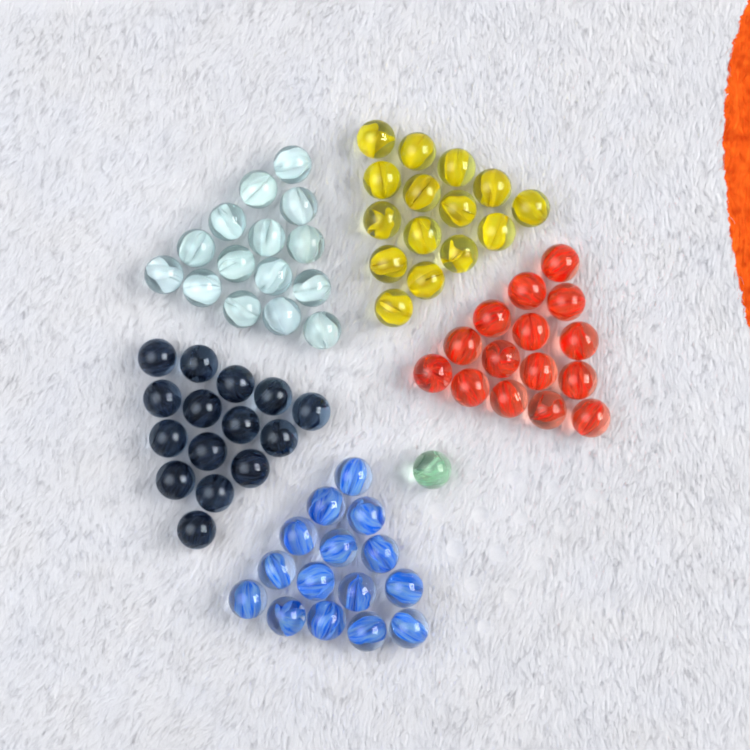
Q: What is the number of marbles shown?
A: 76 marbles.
